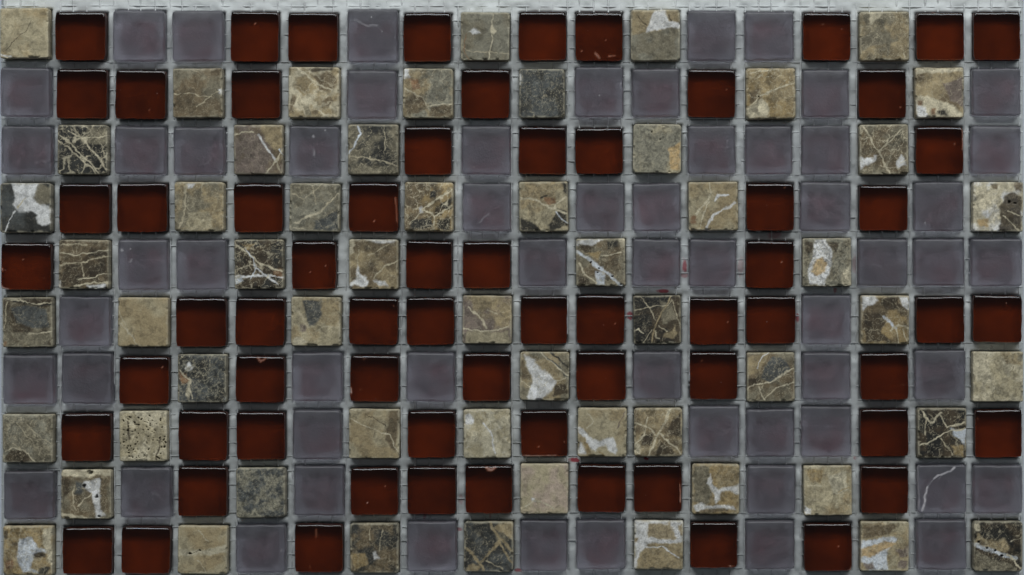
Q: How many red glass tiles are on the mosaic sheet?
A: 66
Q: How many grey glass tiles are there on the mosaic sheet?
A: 58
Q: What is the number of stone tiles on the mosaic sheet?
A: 56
